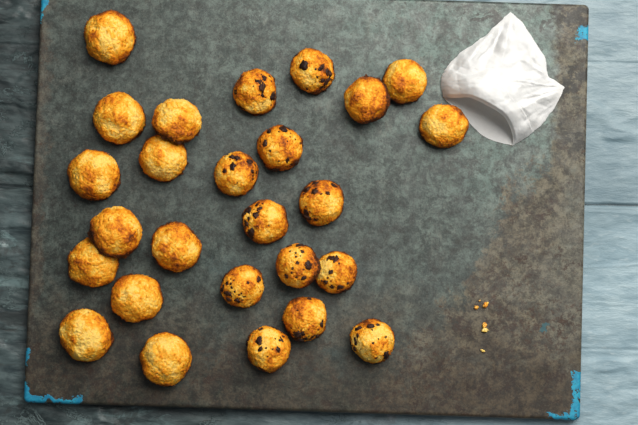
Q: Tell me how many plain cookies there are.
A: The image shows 14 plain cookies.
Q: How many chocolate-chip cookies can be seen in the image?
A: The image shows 12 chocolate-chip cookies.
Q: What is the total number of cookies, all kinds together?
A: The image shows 26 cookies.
